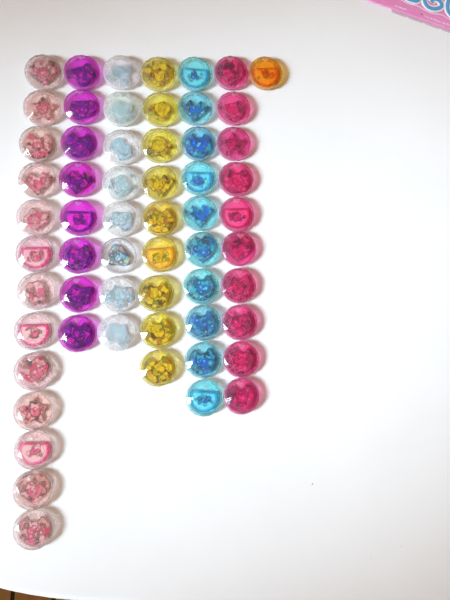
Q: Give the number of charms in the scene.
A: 59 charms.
